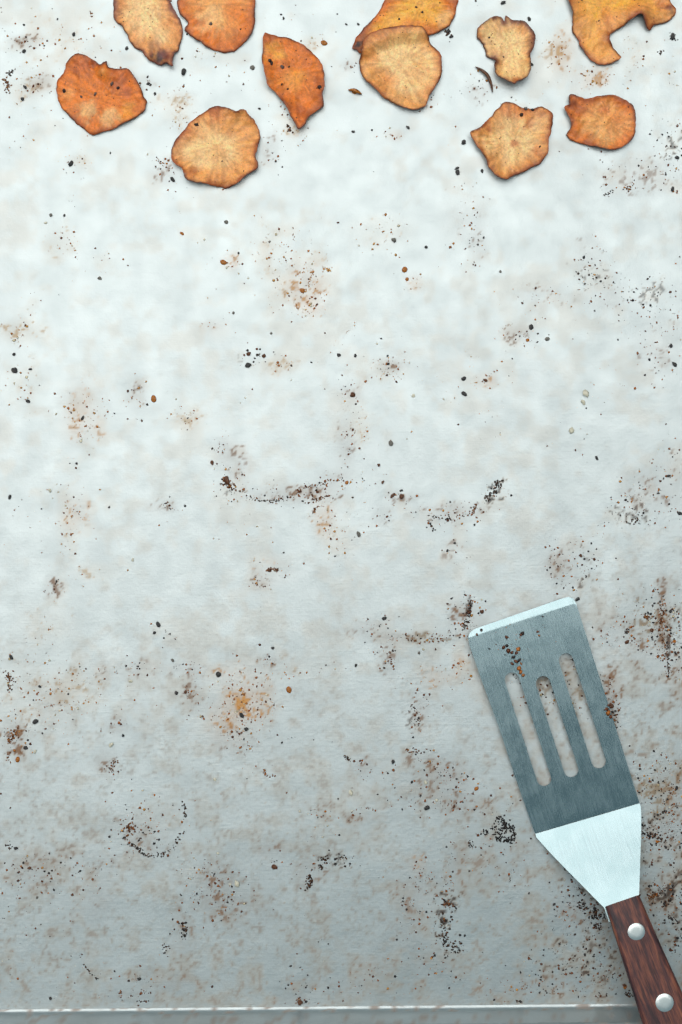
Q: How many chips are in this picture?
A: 11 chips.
